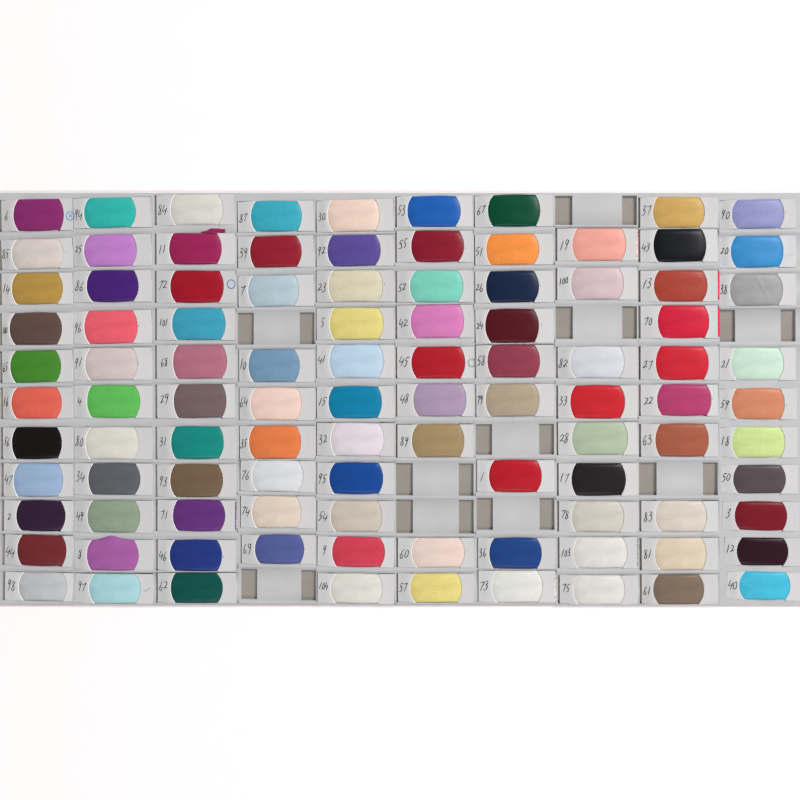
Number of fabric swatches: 100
